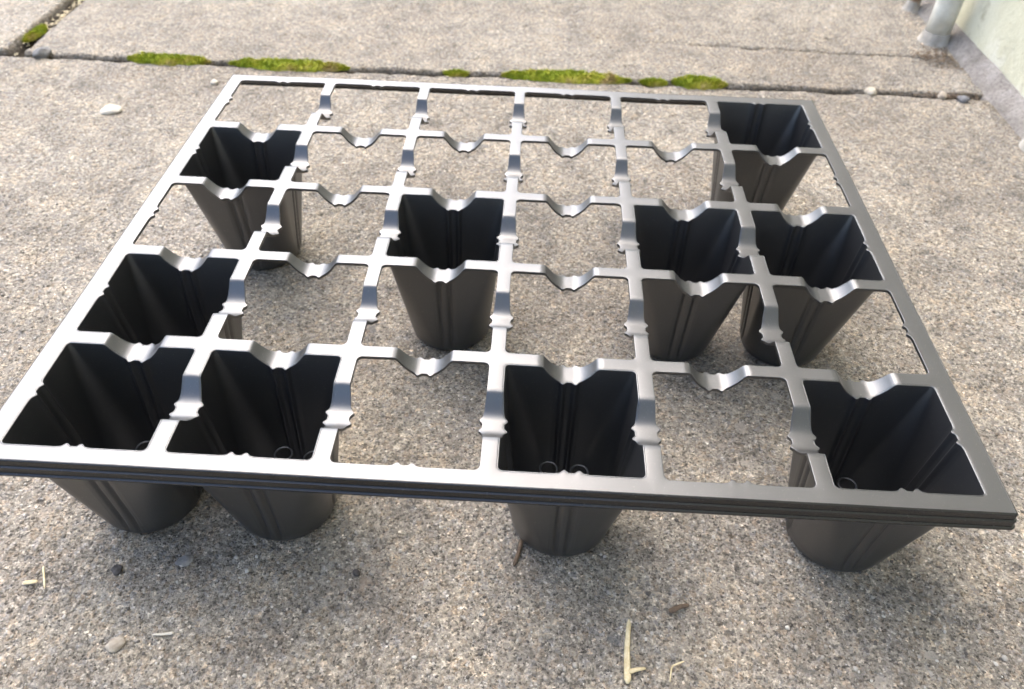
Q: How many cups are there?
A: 10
